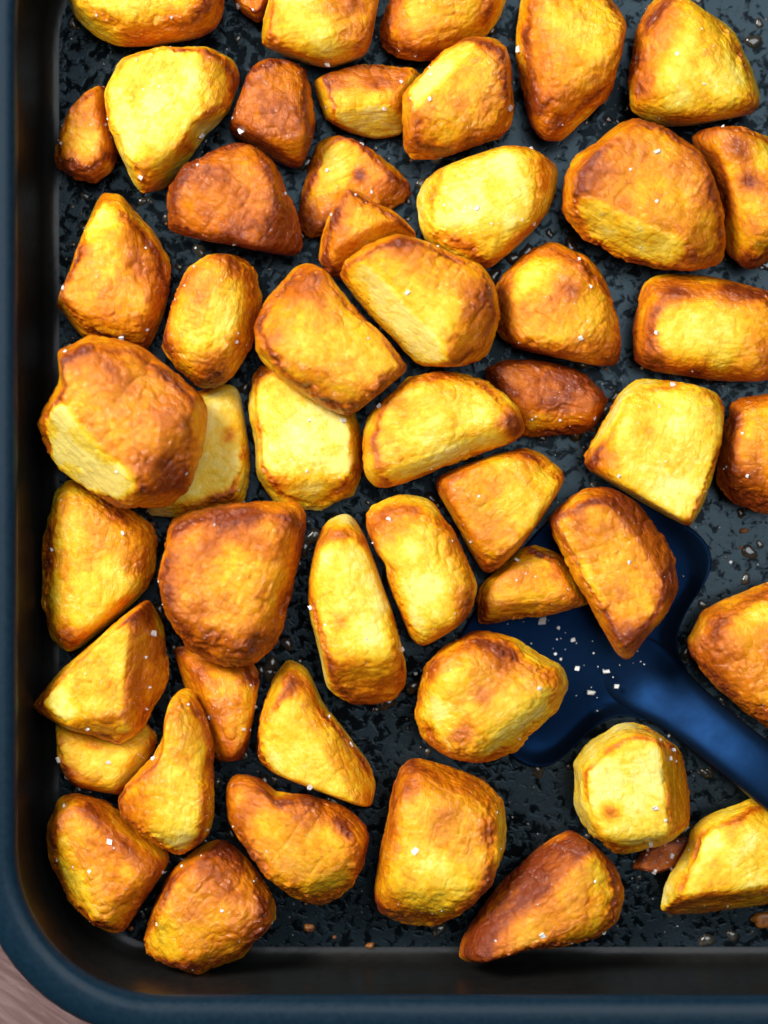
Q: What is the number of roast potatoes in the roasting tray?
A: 52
